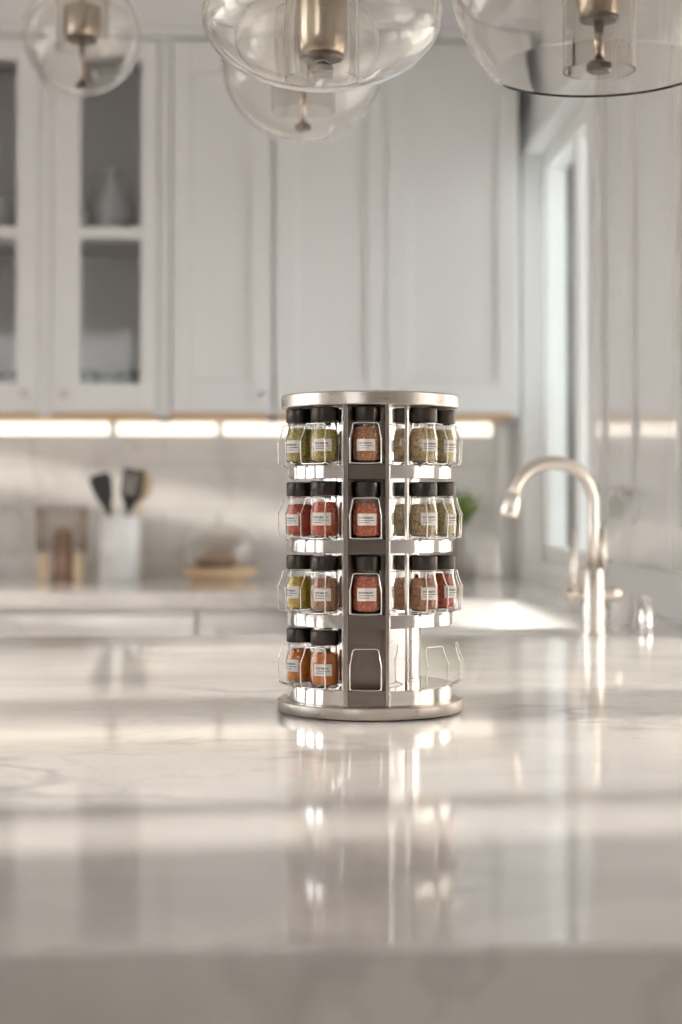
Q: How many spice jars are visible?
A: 17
